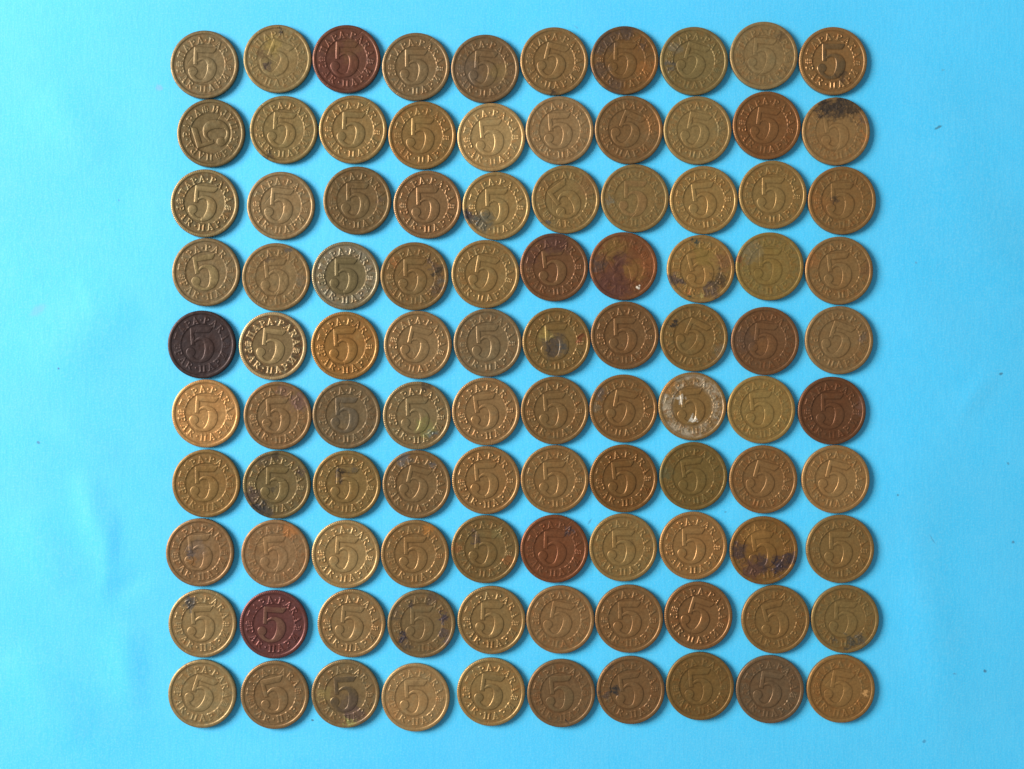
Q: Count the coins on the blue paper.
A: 100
